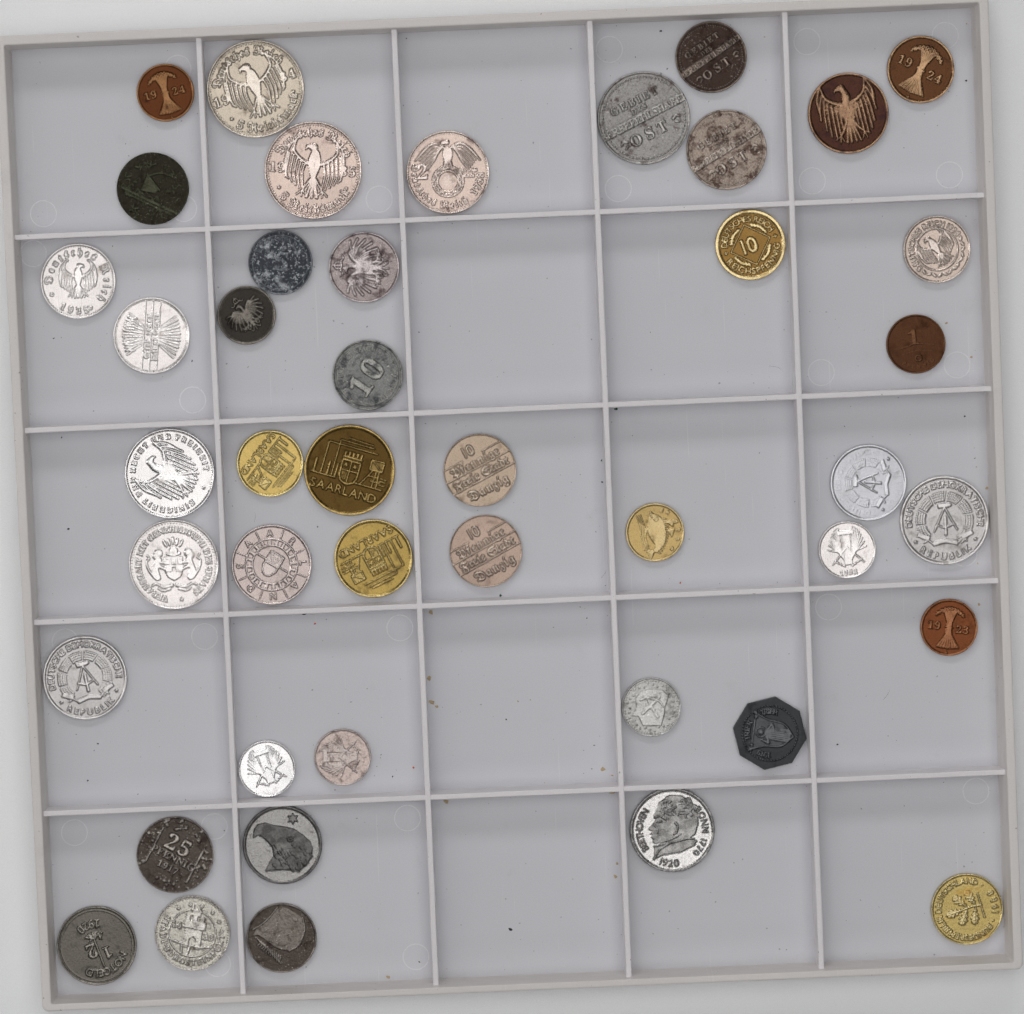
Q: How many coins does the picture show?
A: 44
